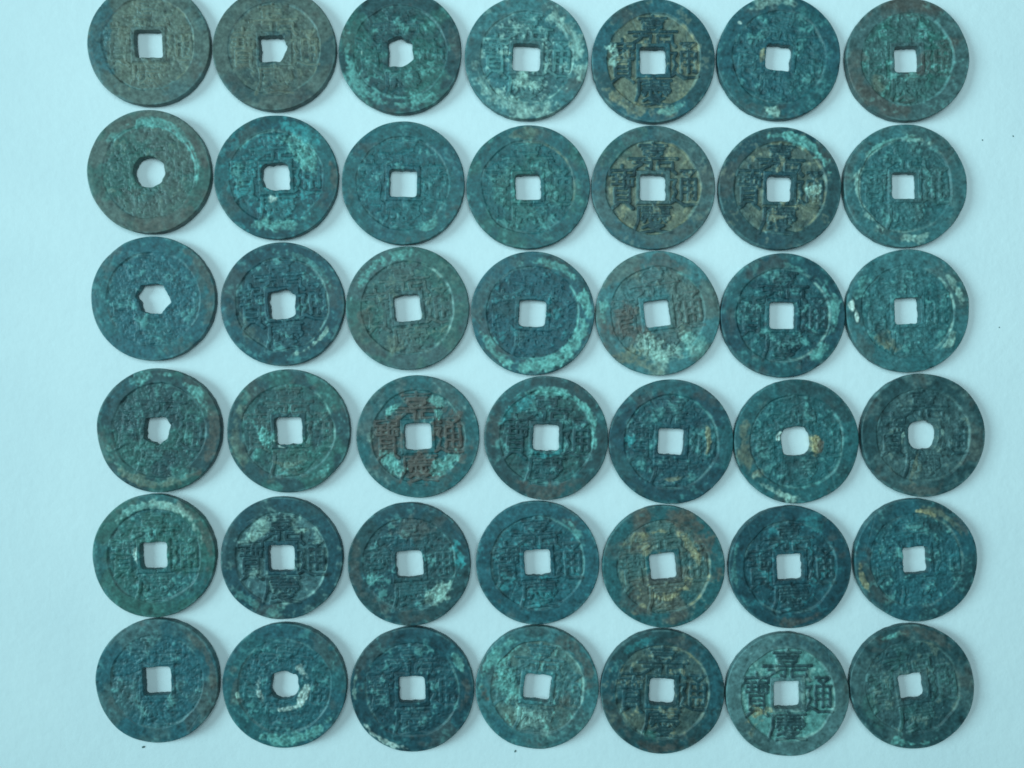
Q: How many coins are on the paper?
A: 42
